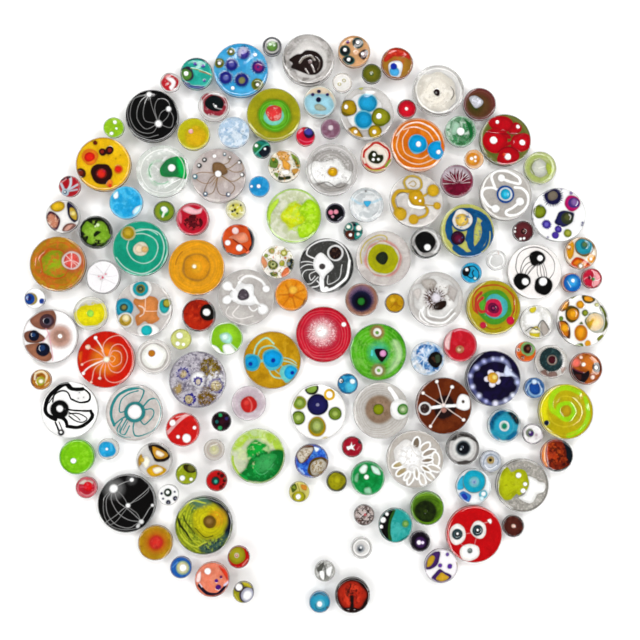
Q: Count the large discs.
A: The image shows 47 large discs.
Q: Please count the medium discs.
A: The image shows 50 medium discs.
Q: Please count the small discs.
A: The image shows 49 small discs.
